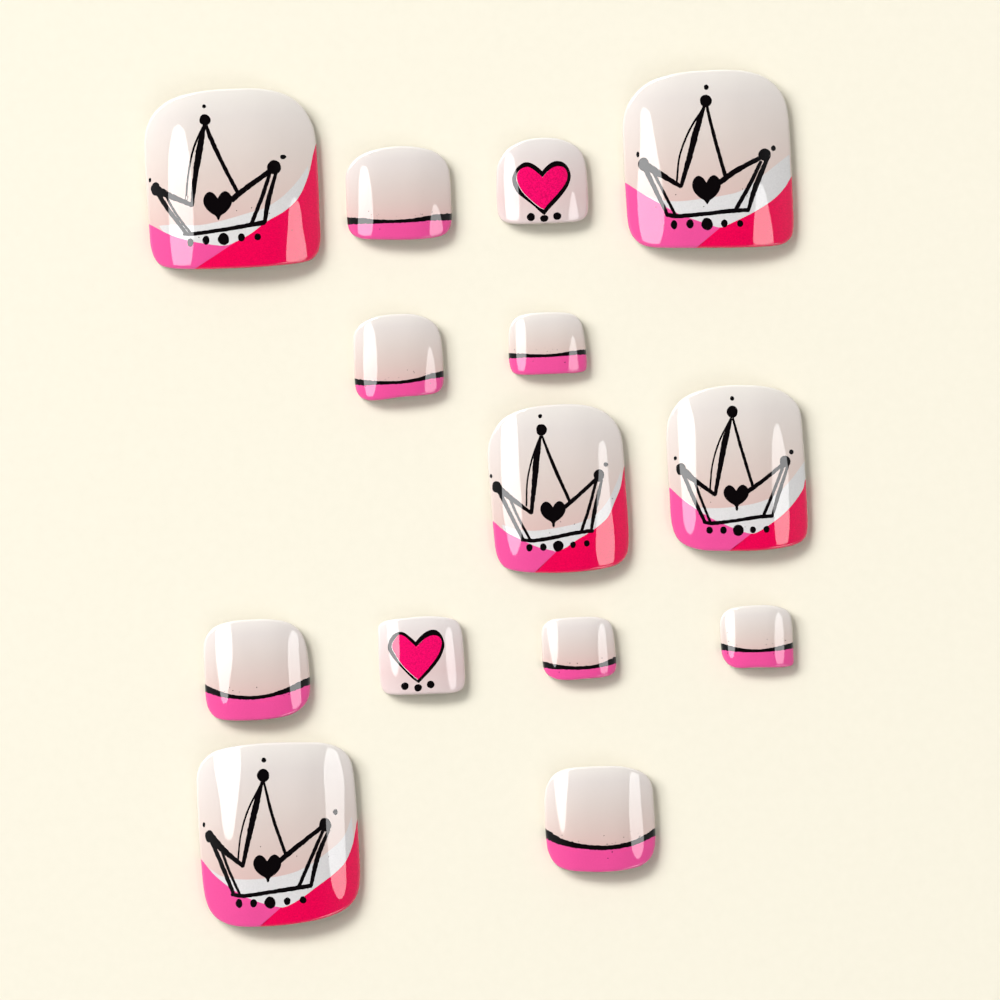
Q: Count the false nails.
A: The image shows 14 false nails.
